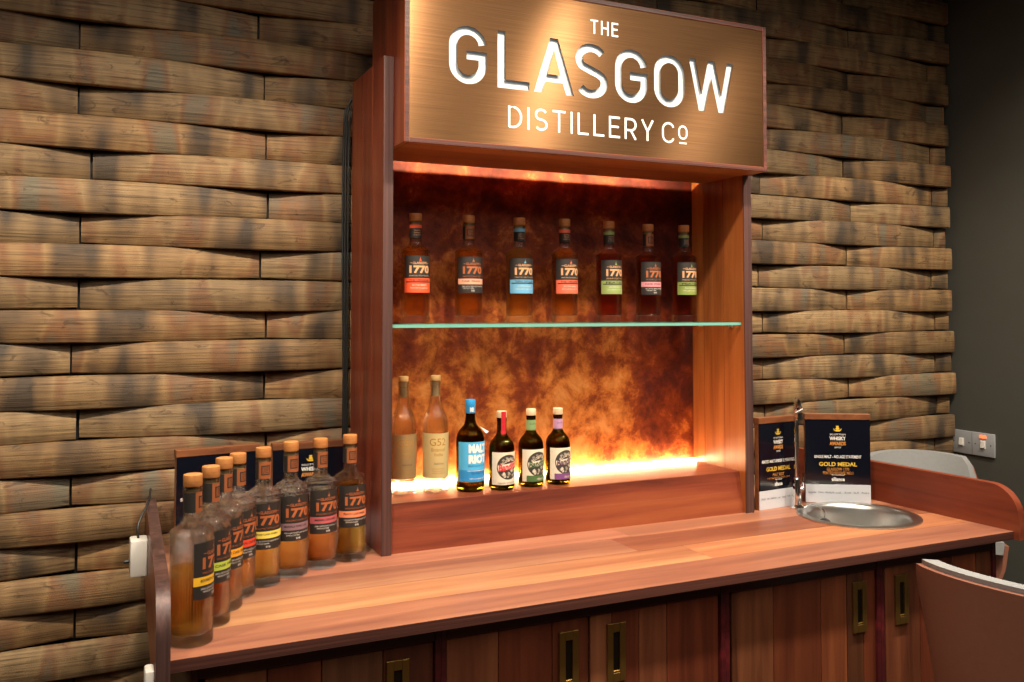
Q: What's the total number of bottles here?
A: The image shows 21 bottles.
